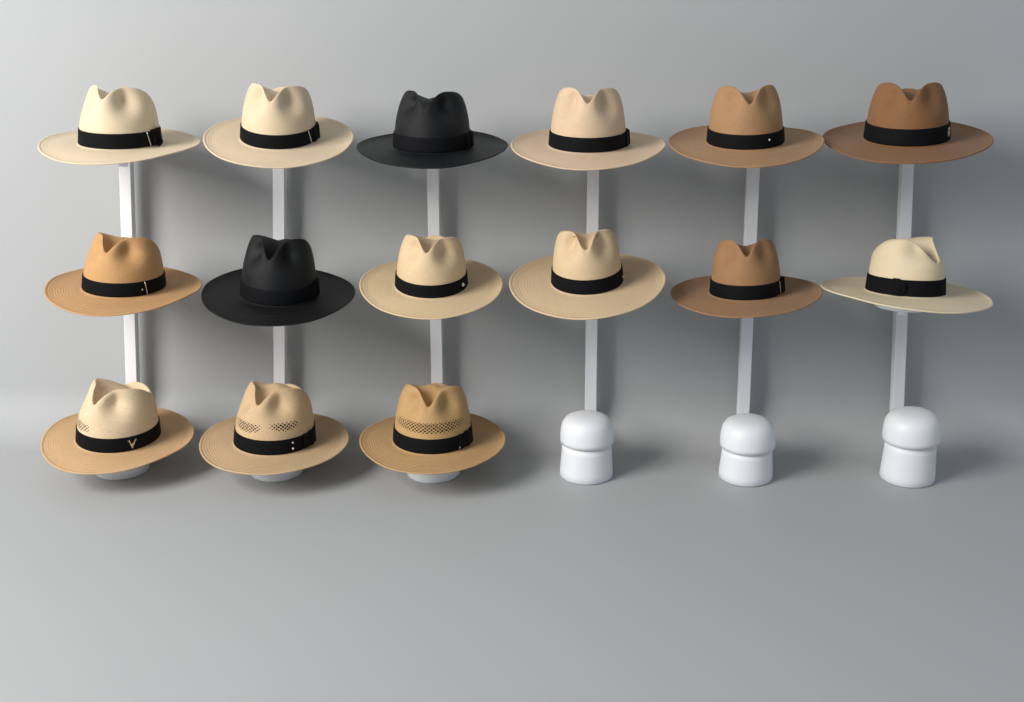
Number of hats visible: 15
